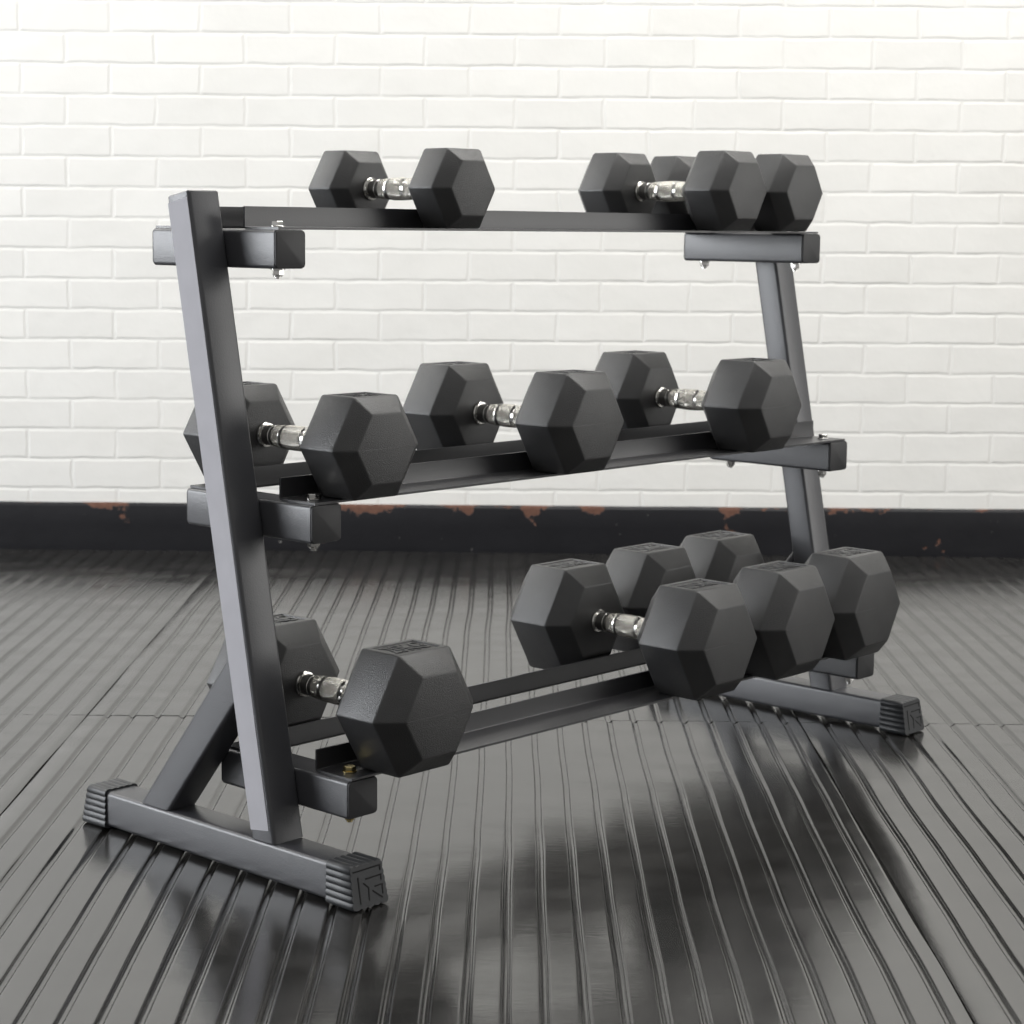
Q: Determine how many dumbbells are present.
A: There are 10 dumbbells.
